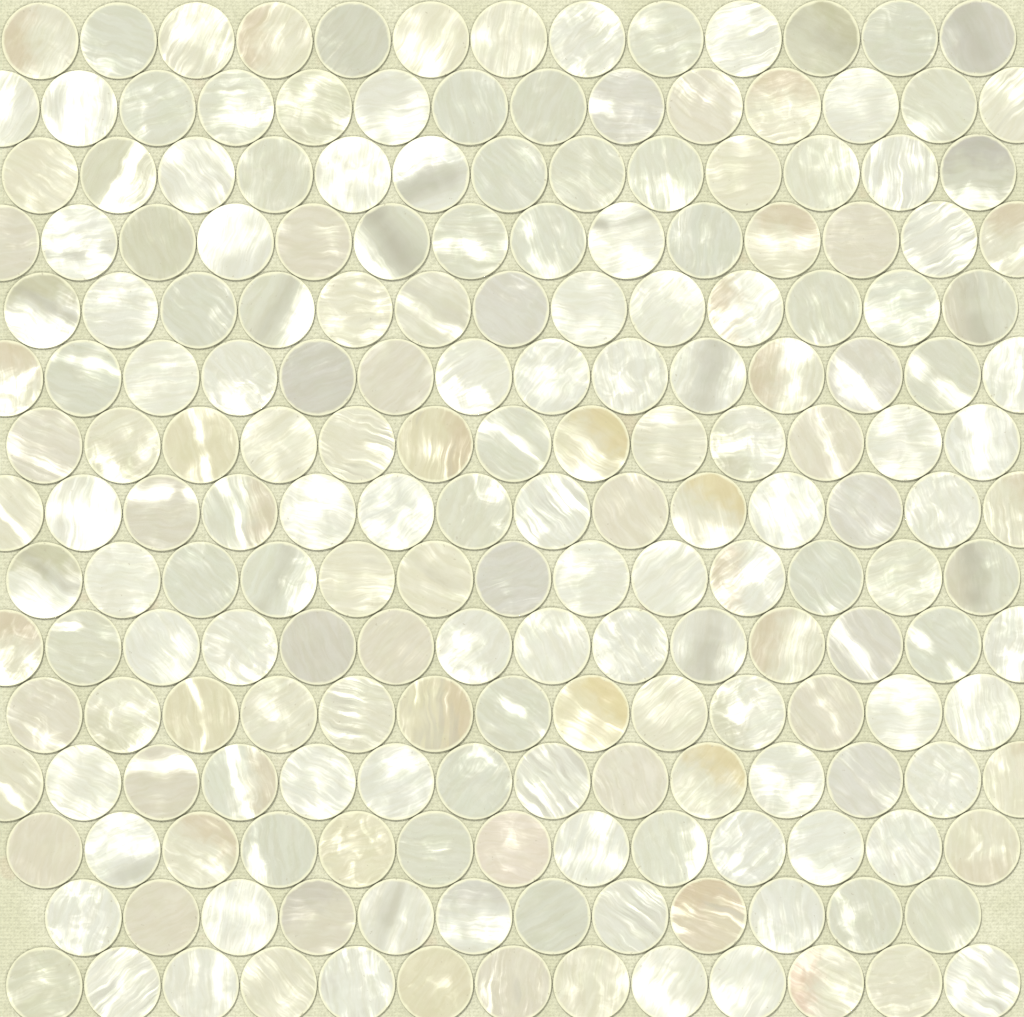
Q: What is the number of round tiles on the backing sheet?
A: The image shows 200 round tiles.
